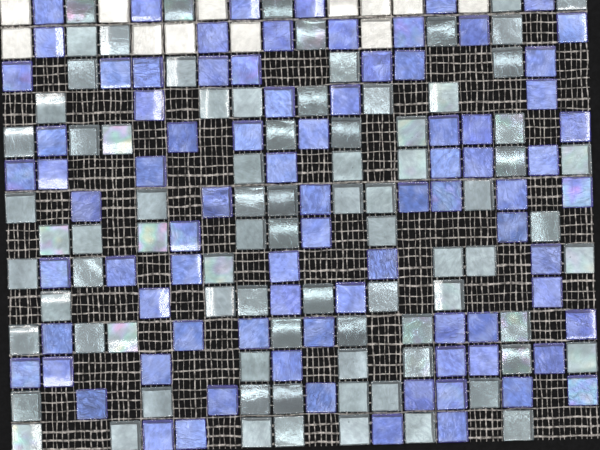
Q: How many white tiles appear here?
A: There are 12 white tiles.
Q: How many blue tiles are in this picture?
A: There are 84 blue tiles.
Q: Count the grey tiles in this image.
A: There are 84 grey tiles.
